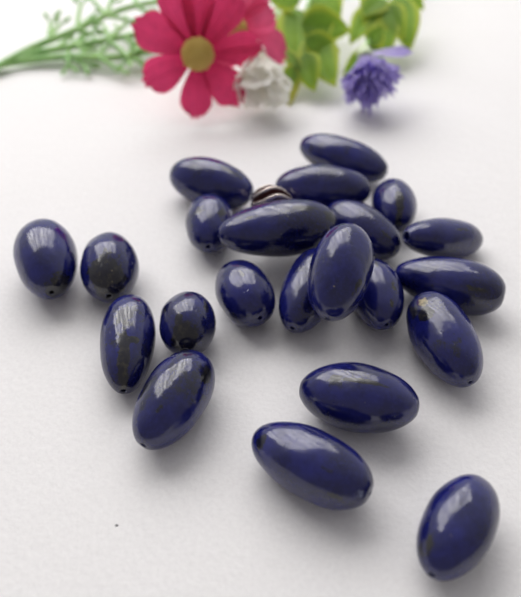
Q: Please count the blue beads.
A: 22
